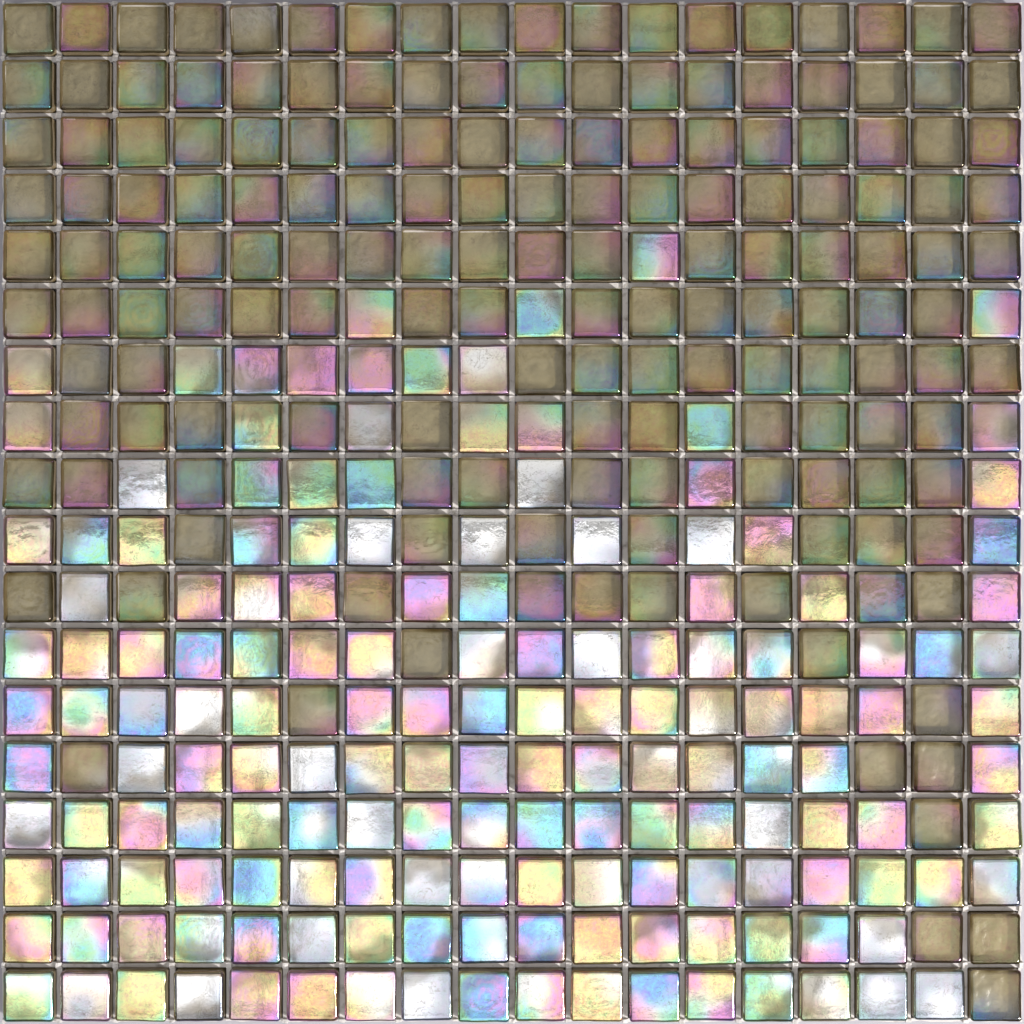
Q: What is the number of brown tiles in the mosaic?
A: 164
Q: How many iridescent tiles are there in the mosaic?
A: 160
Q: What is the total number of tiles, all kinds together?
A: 324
